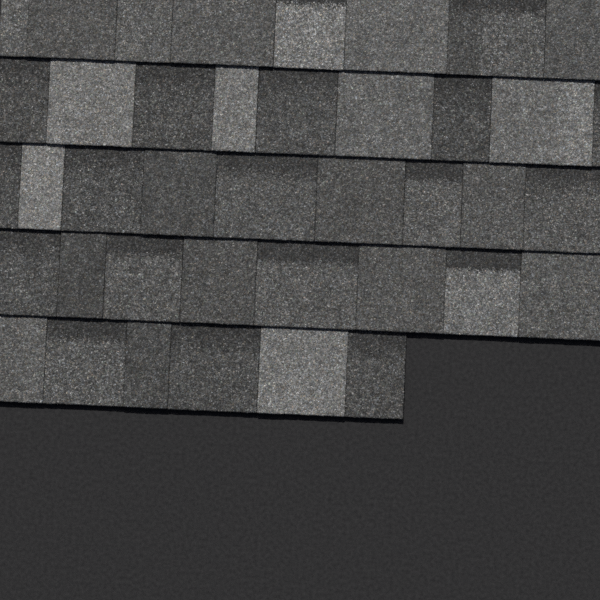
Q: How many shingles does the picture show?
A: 40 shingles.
